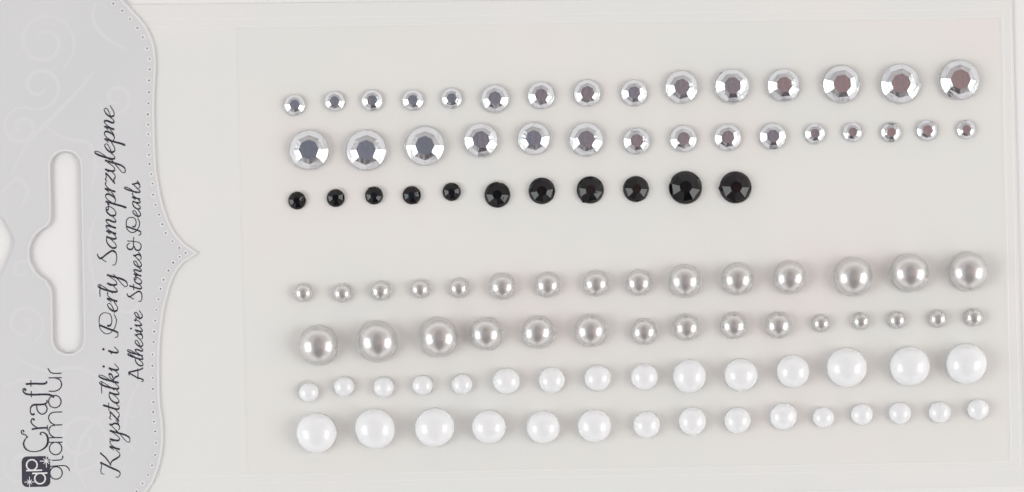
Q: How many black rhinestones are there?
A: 11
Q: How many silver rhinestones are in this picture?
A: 30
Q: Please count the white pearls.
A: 30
